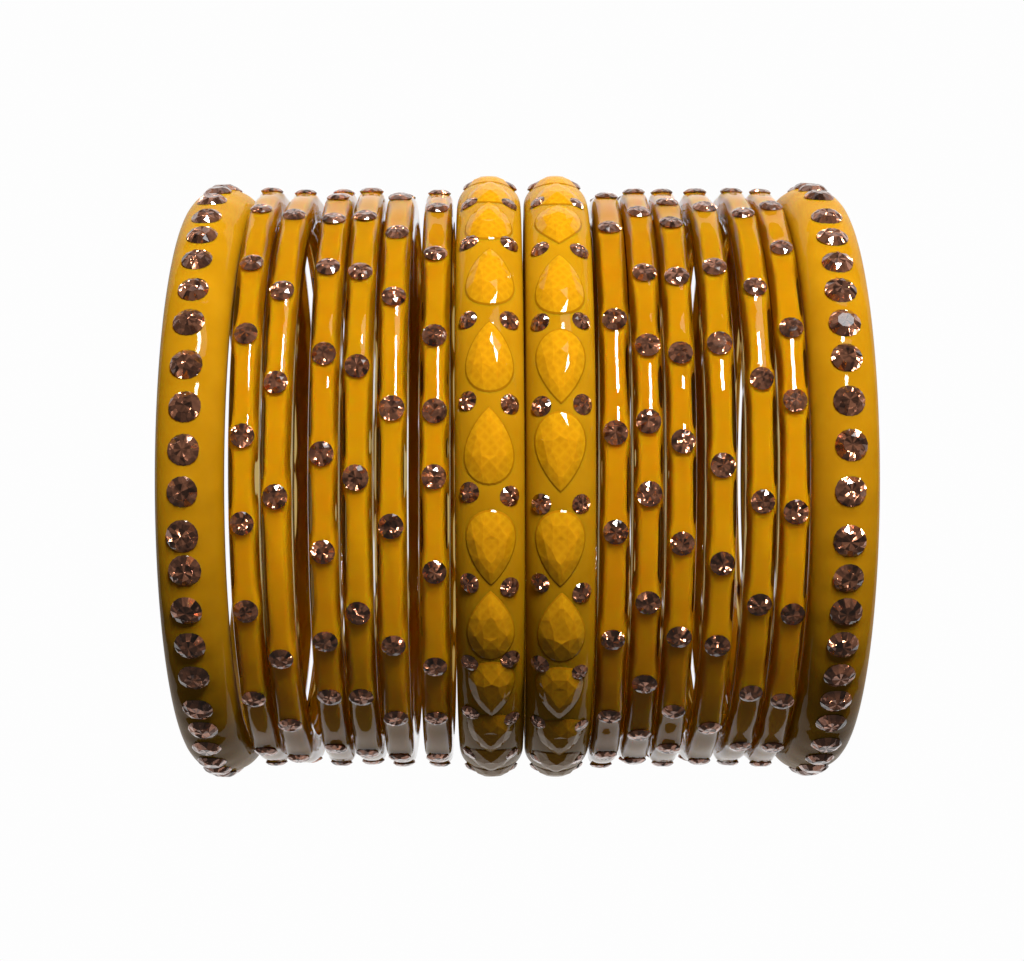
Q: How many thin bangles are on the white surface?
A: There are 12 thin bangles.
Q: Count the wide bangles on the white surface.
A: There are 4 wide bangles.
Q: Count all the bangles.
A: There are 16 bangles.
